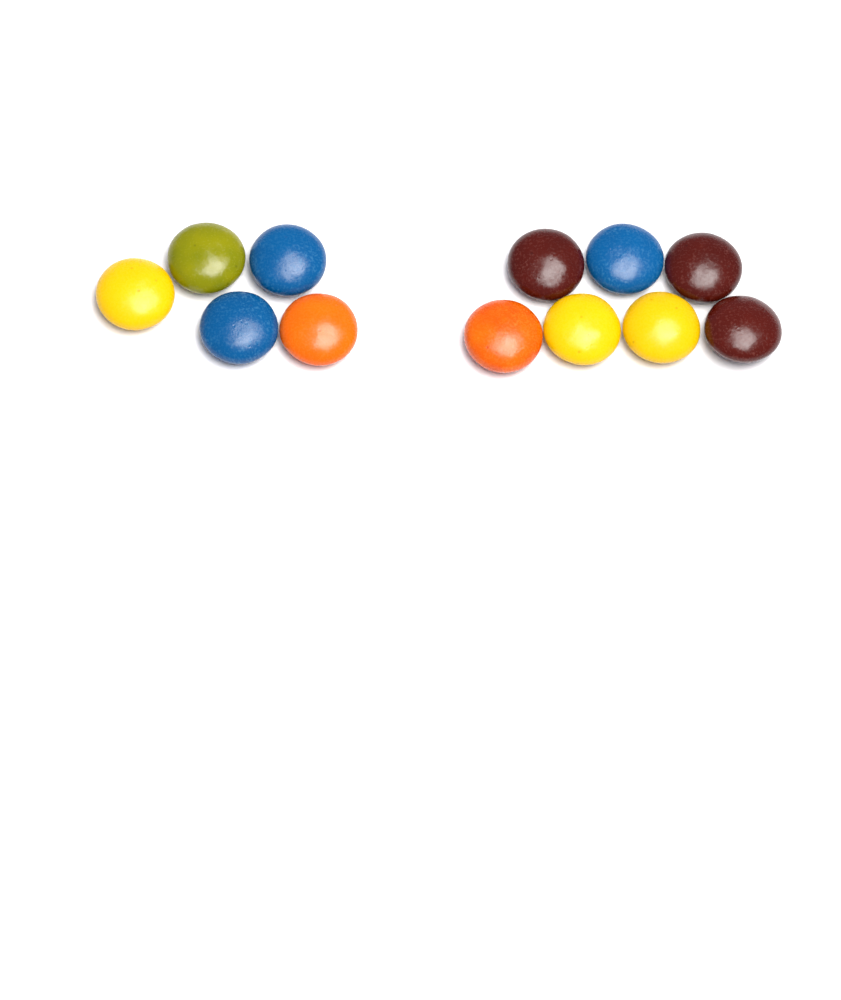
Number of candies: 12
